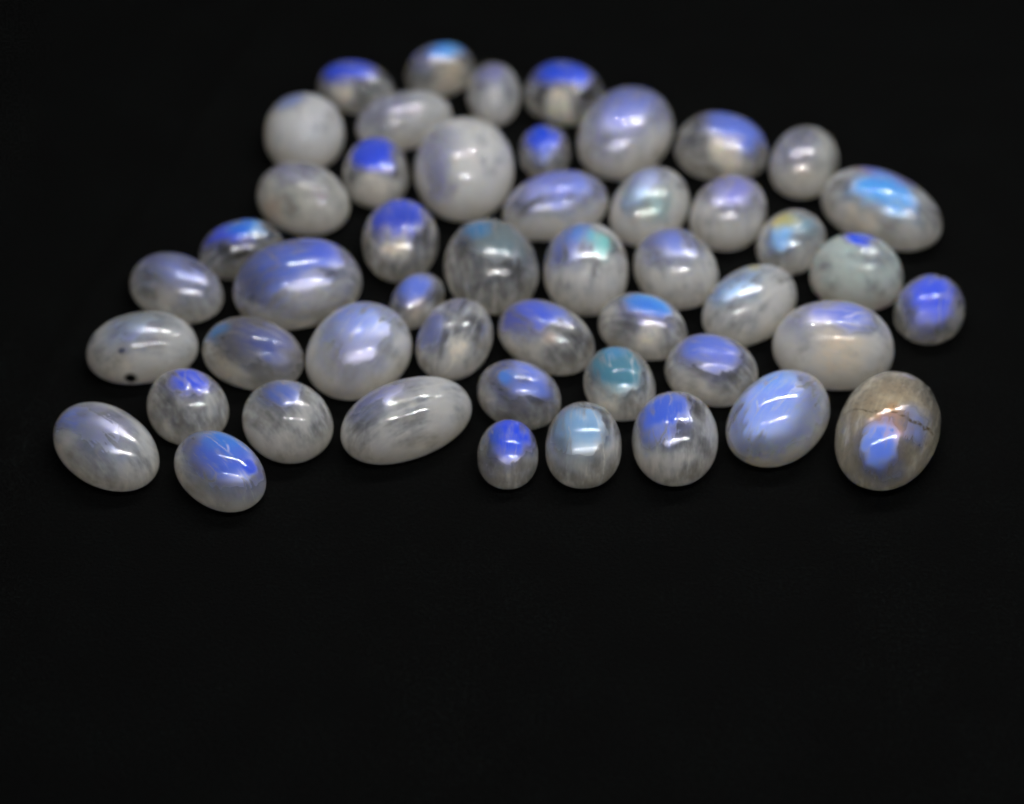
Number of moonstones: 49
